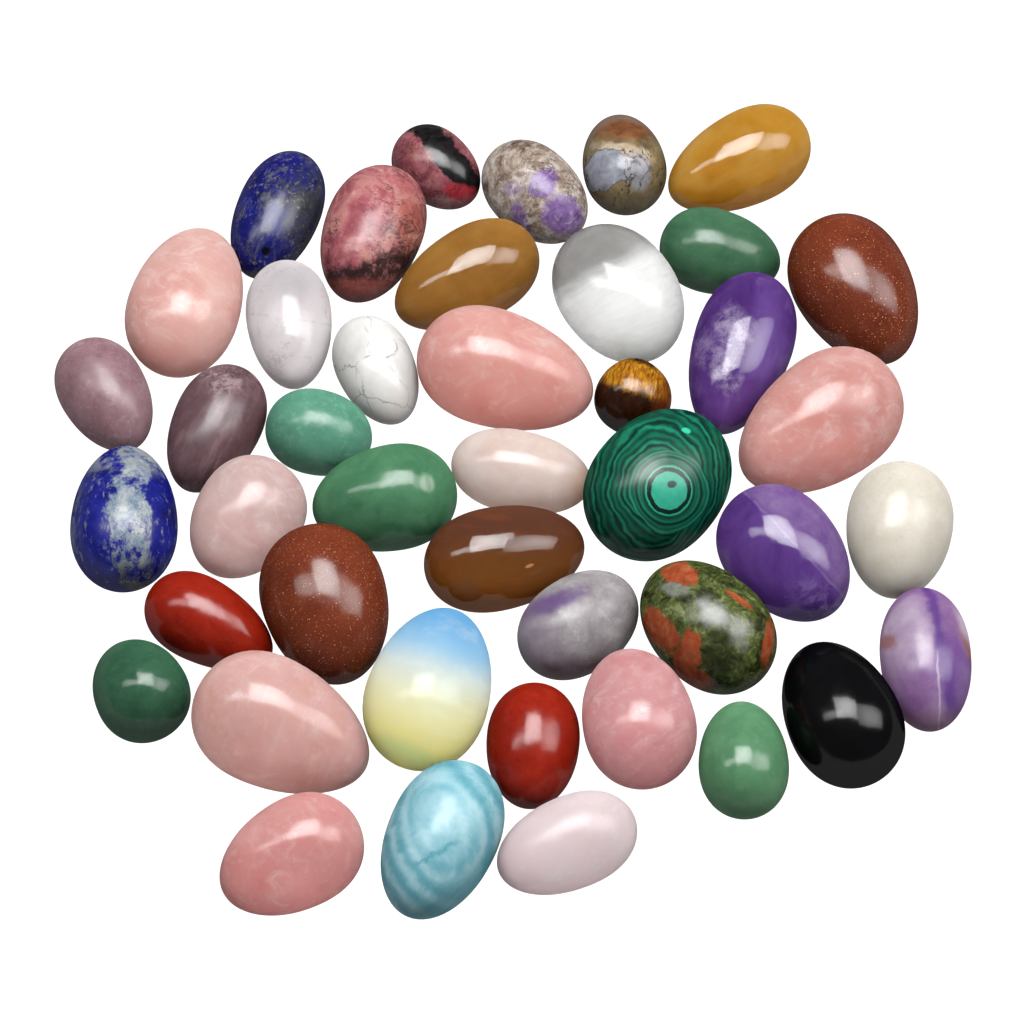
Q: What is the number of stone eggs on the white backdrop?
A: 43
